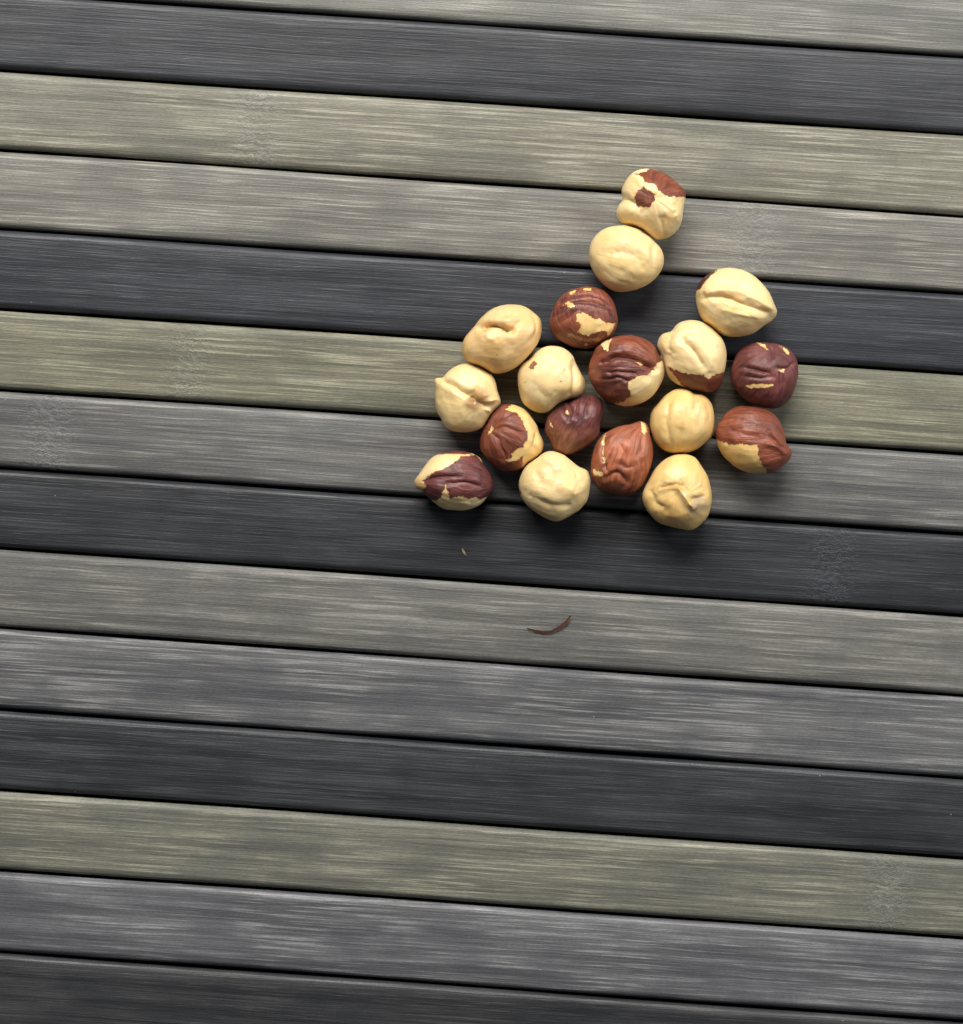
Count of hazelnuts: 18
